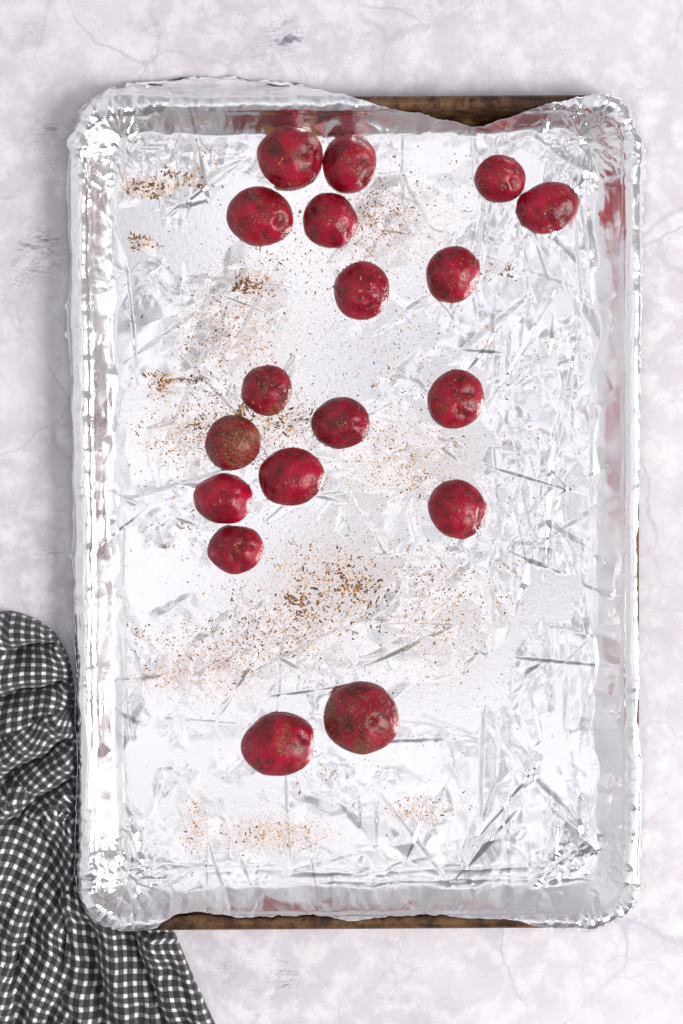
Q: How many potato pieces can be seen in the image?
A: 18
